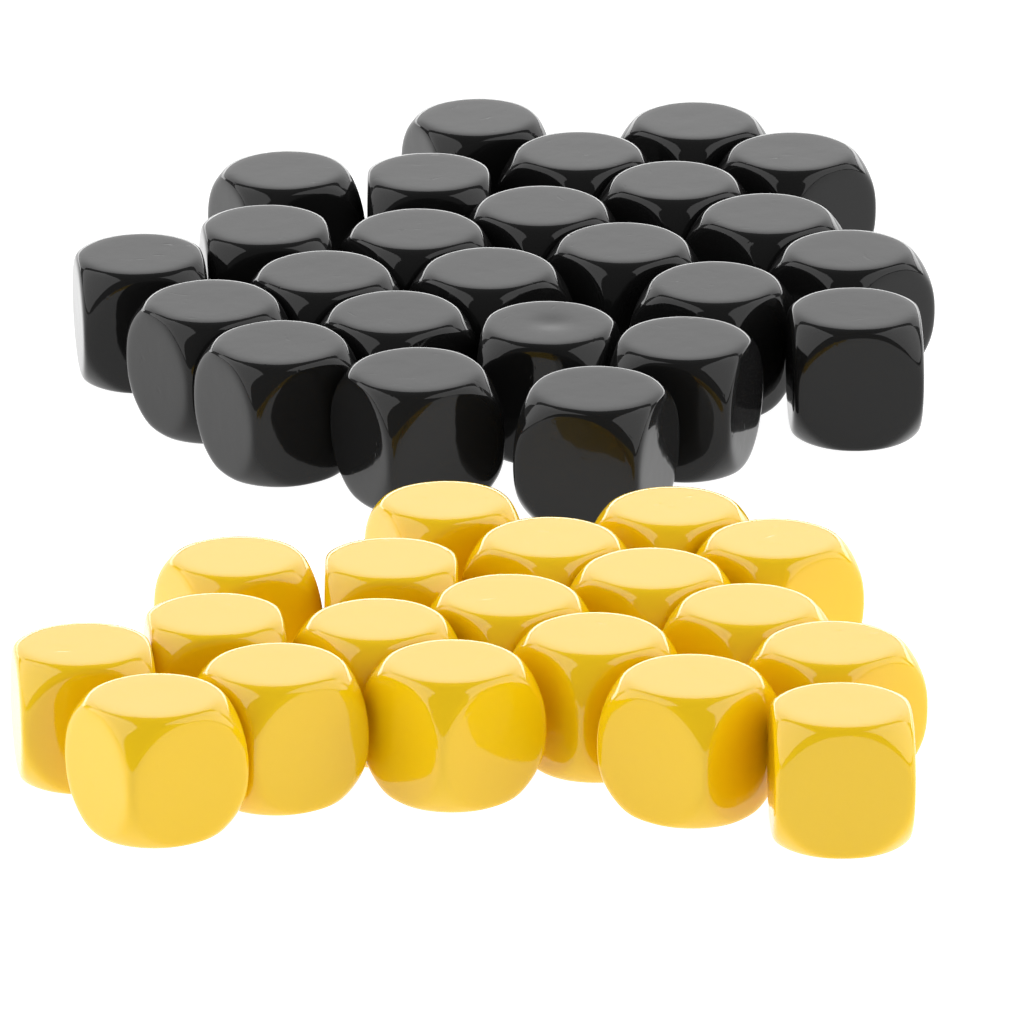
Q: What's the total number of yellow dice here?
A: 19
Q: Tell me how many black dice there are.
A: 25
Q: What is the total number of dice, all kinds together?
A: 44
